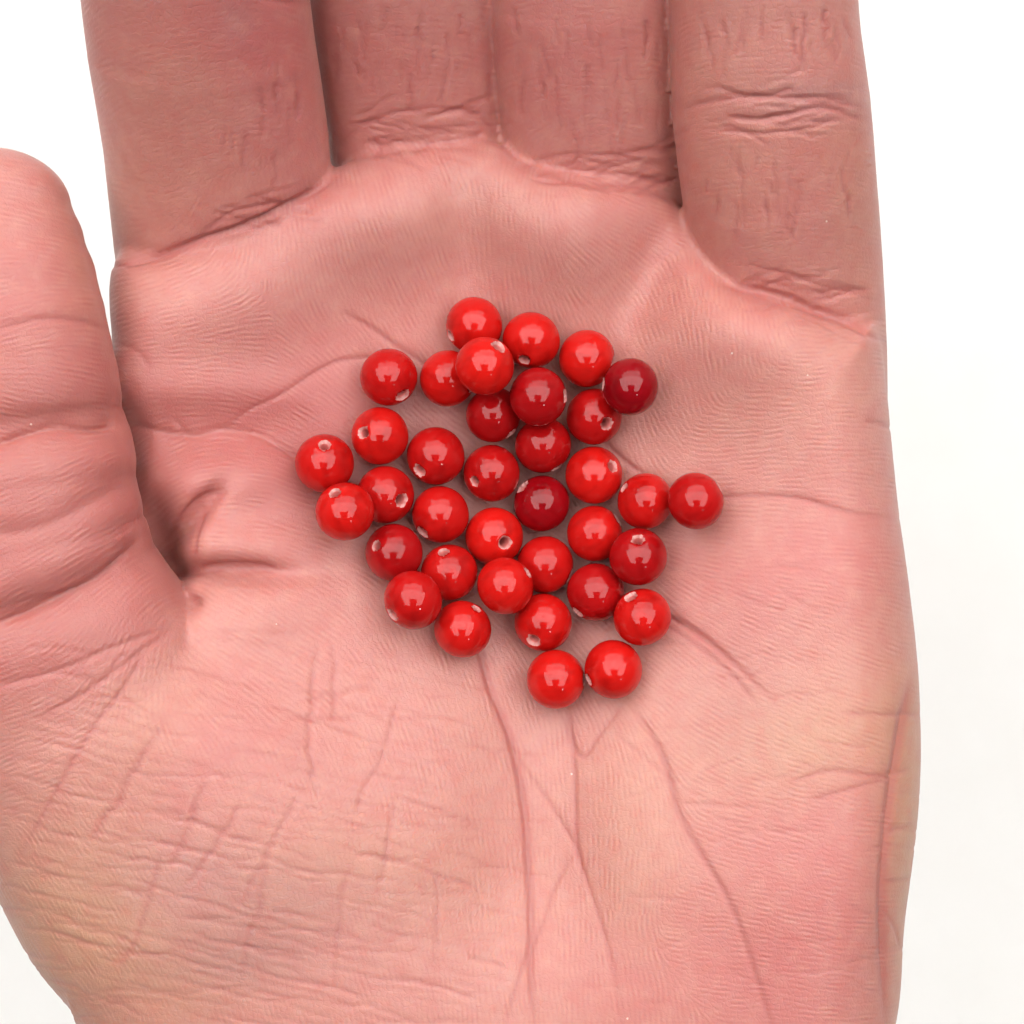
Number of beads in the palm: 36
